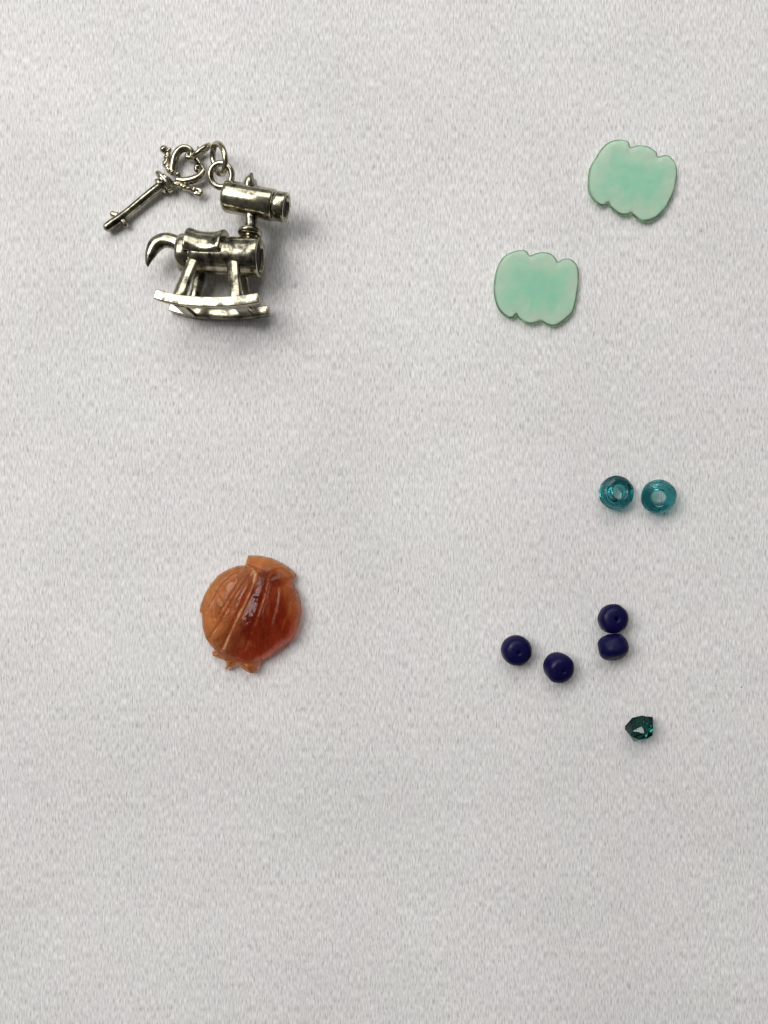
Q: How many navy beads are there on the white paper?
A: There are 4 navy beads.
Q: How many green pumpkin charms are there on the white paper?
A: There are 2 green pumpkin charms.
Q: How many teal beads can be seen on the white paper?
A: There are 2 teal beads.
